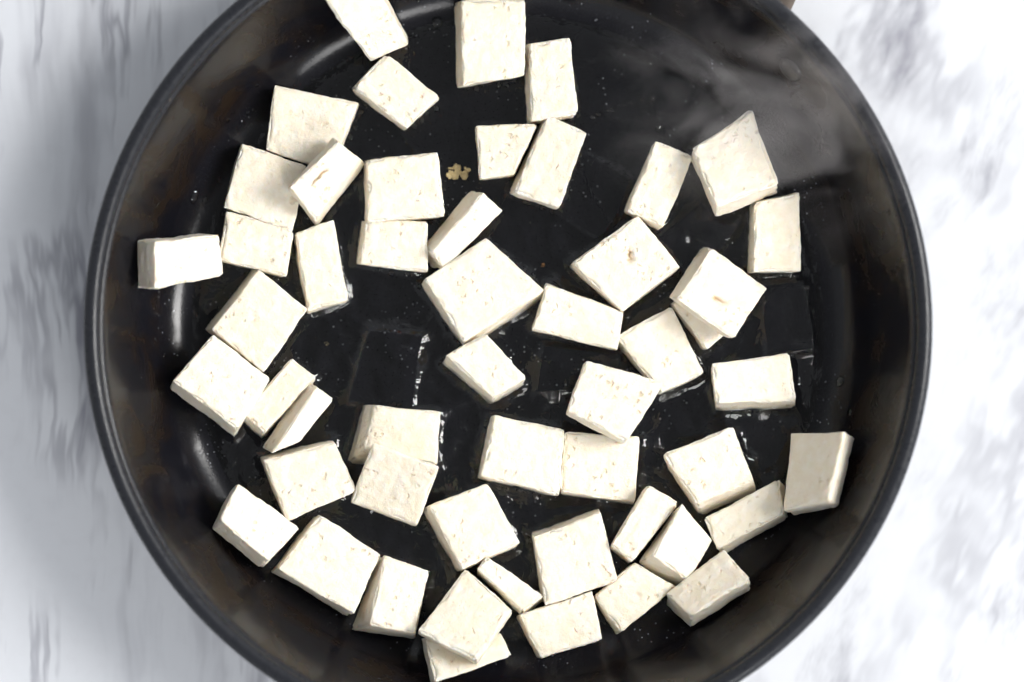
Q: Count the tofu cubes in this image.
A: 52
